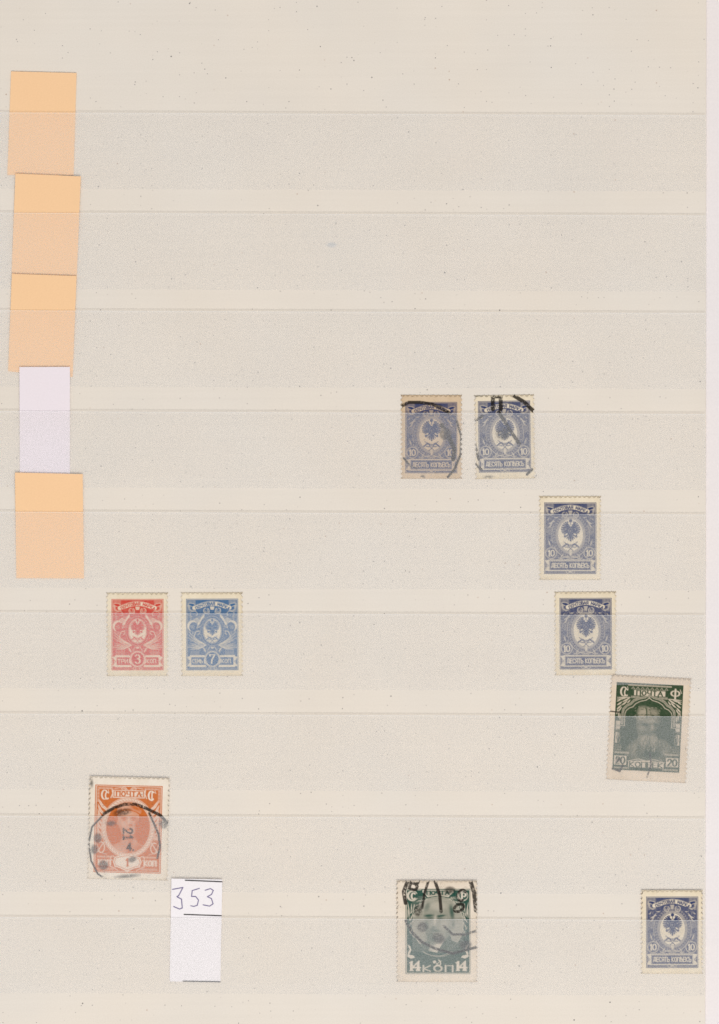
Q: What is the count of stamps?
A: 10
